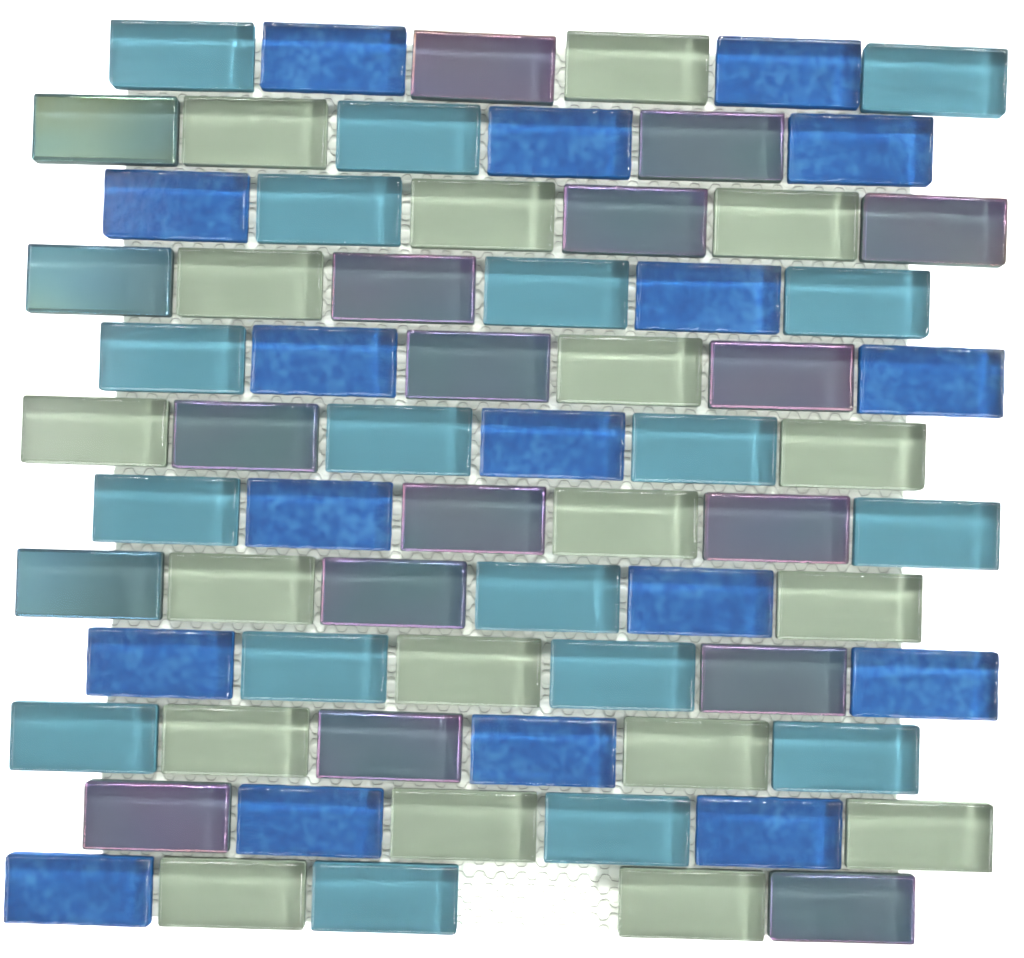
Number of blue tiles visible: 17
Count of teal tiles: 18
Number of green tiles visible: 18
